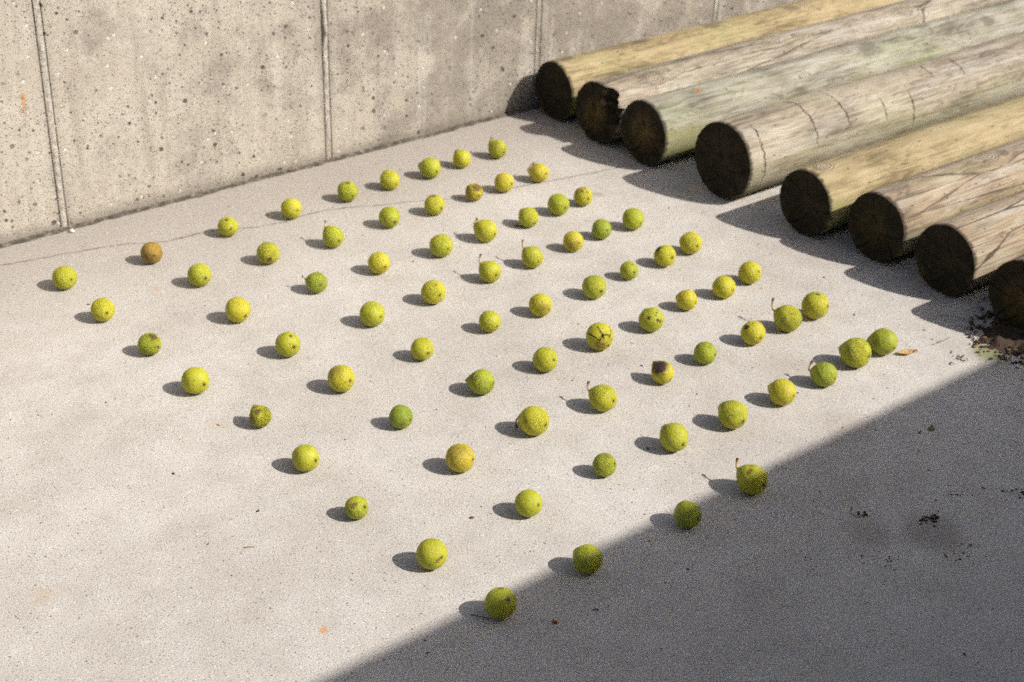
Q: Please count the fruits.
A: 76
